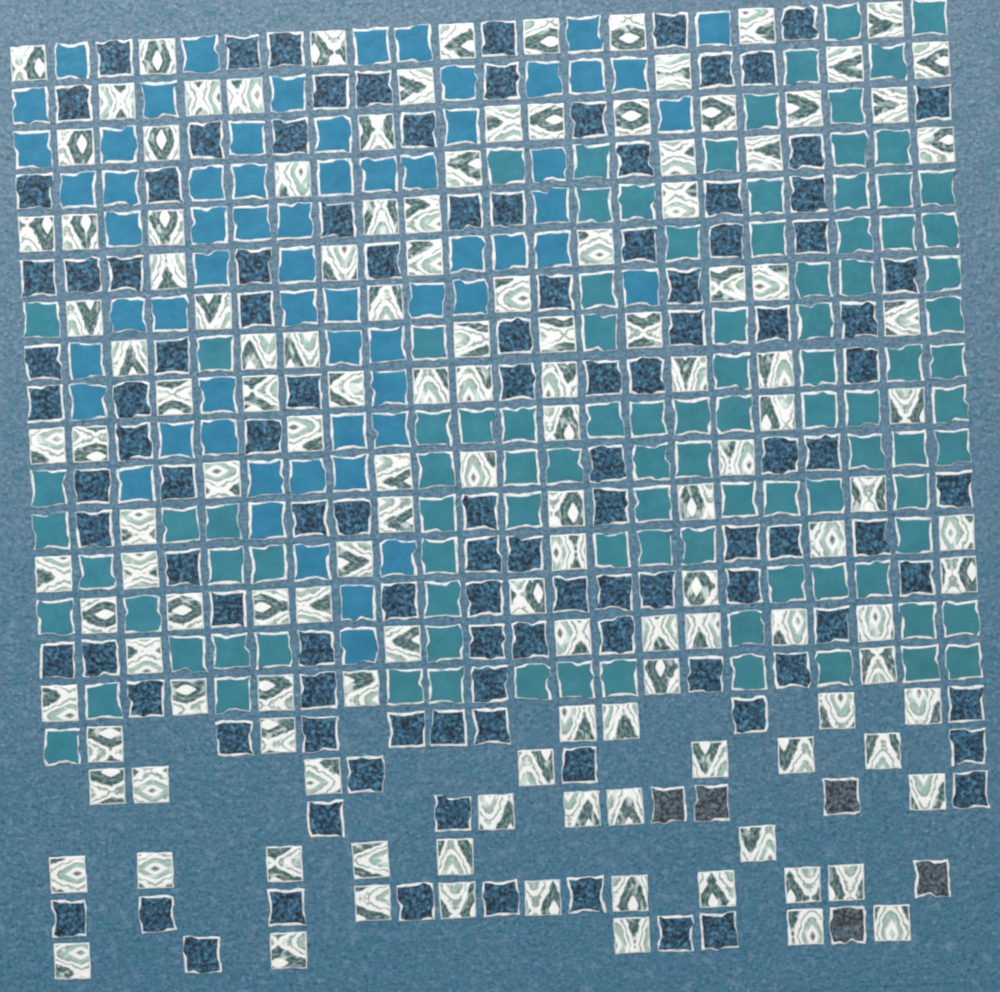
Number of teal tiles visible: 99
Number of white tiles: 136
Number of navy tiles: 117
